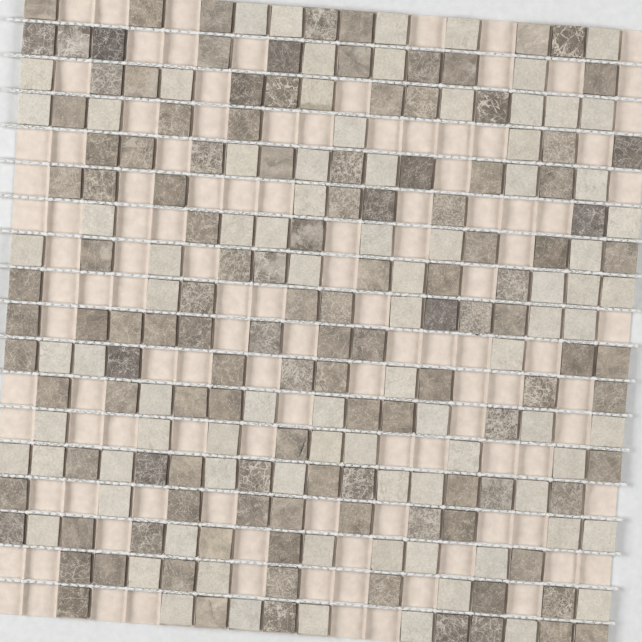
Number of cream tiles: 86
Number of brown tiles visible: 124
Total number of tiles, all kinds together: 210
